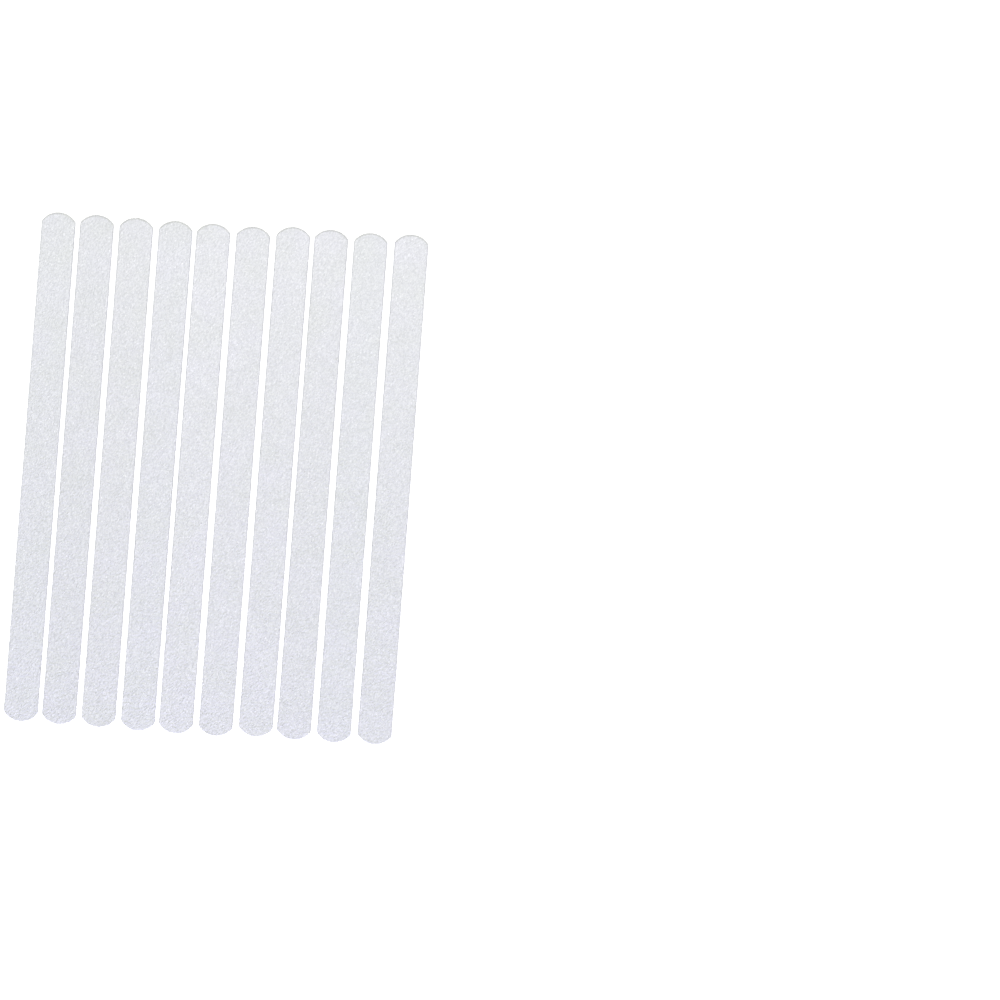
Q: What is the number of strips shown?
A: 10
